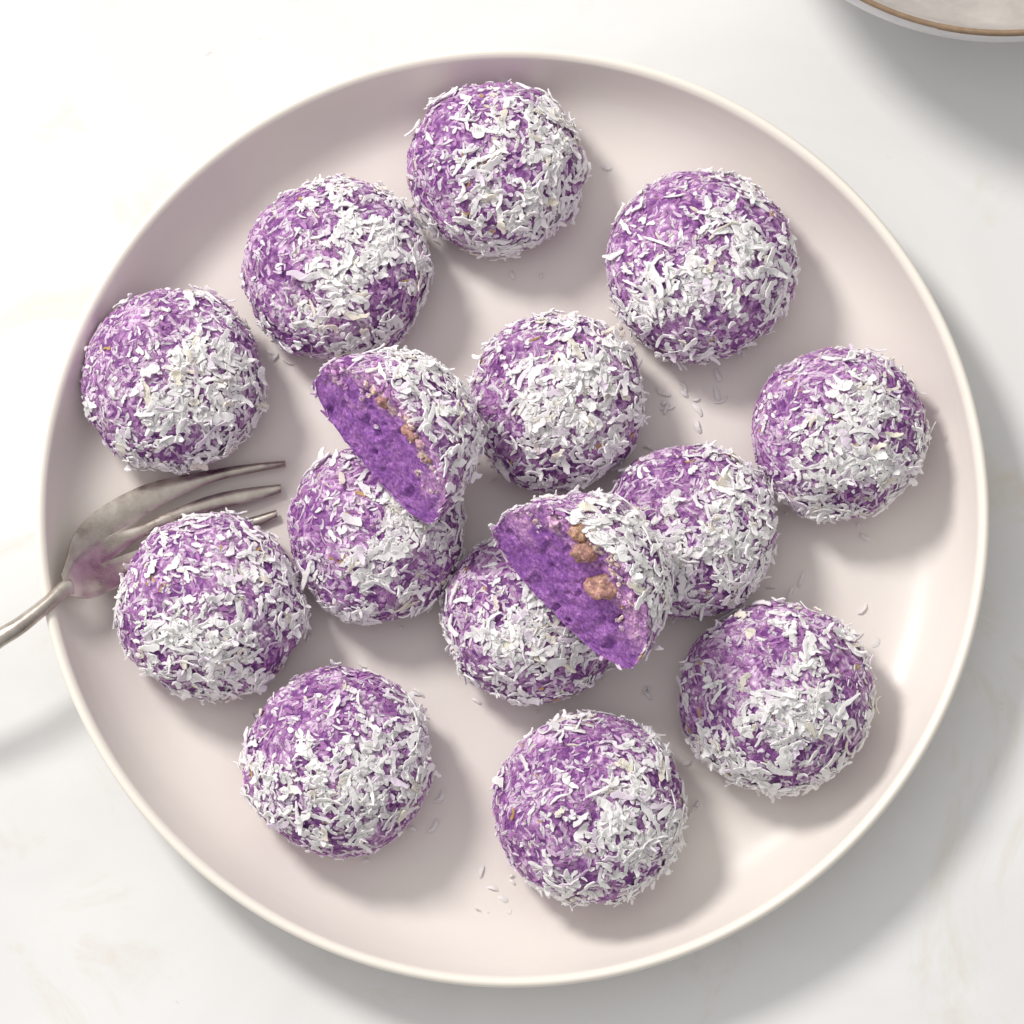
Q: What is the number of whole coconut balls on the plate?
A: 13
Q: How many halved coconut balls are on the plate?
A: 2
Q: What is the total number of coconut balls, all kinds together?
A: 15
